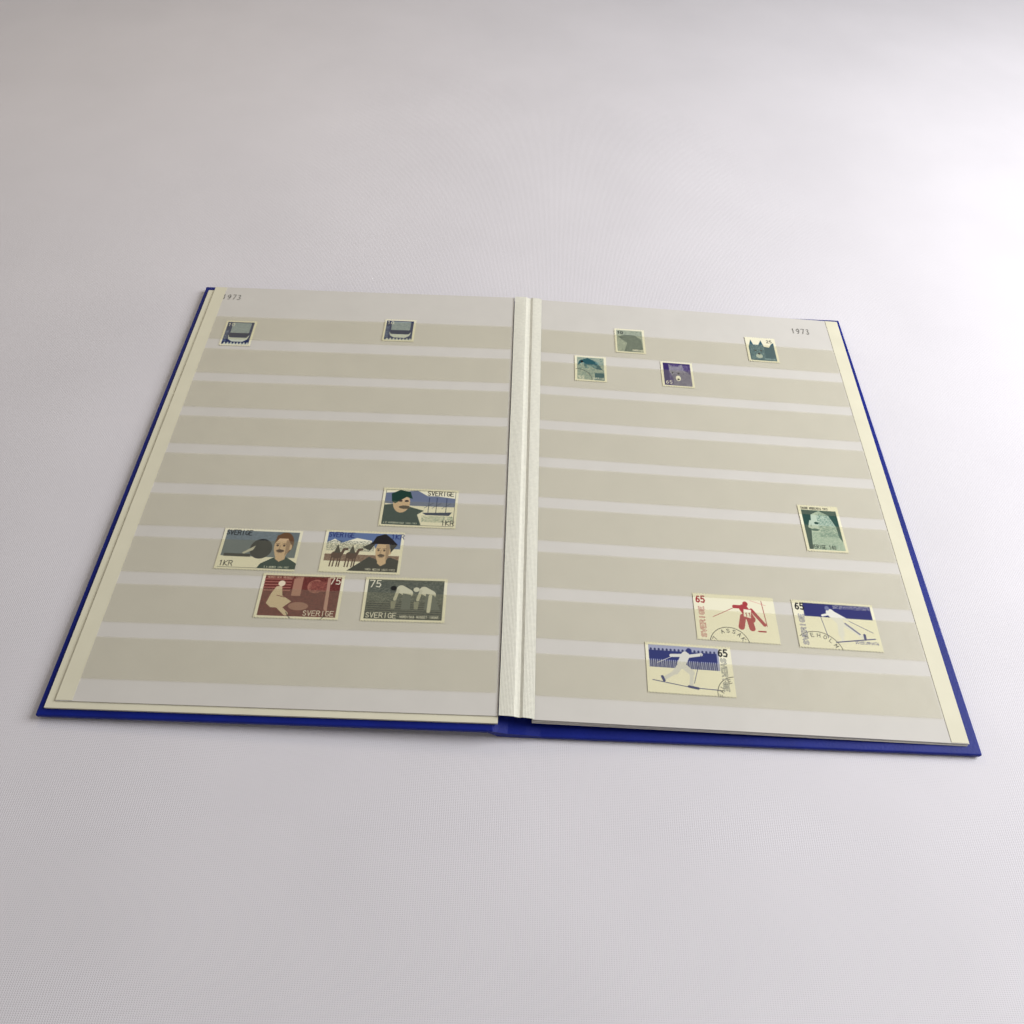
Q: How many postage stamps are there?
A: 15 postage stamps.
